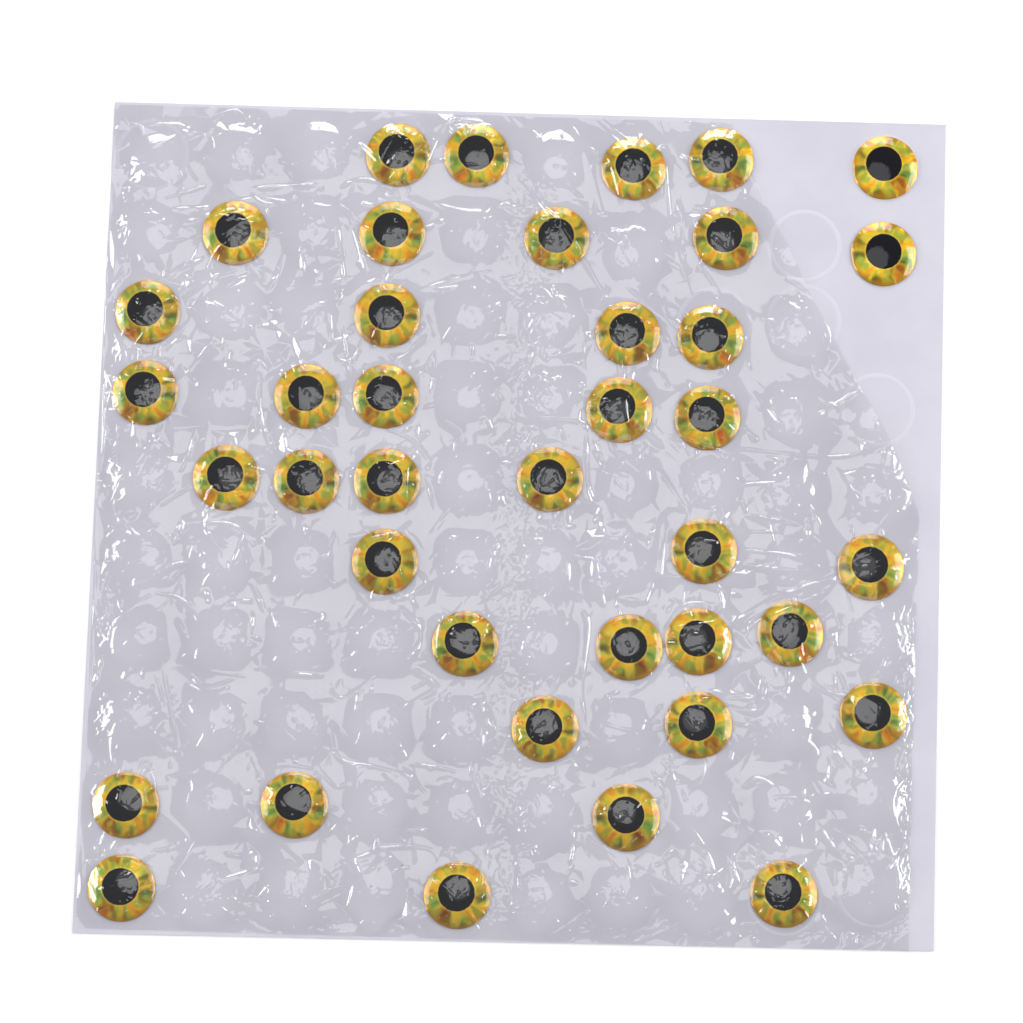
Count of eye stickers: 39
